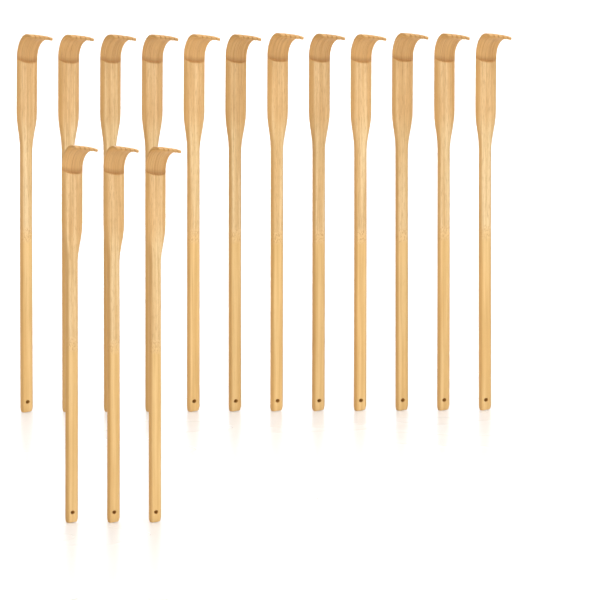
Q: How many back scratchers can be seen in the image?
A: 15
